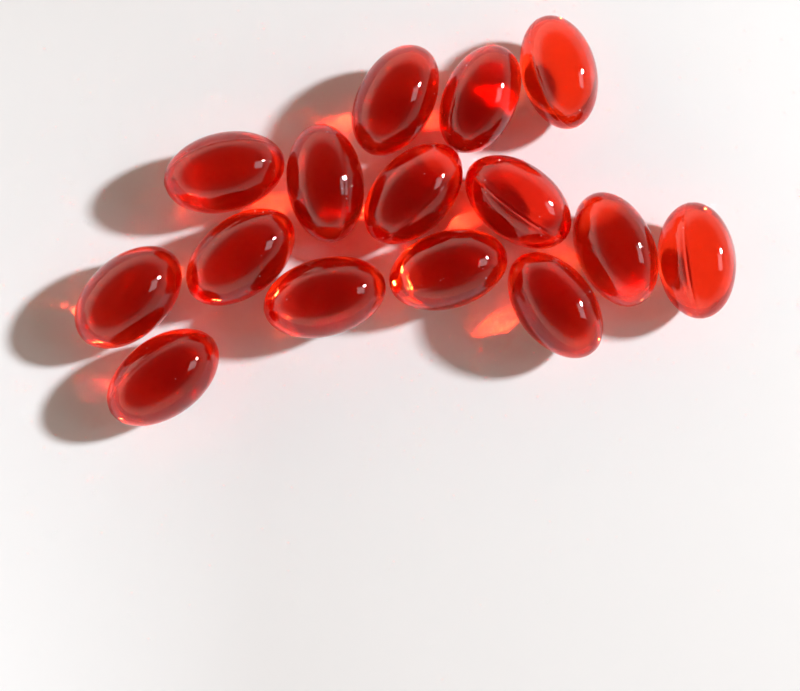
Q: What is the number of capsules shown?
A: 15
